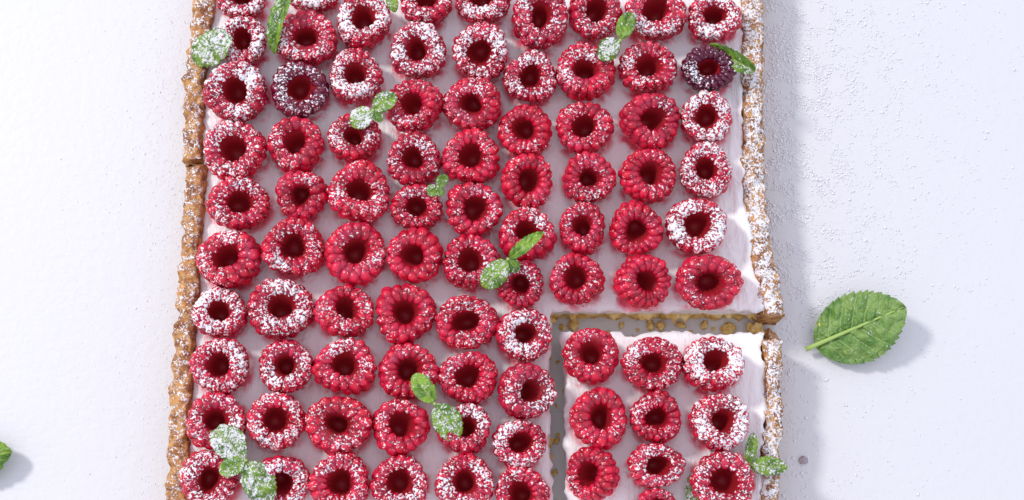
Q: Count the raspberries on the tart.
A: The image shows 87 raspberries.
